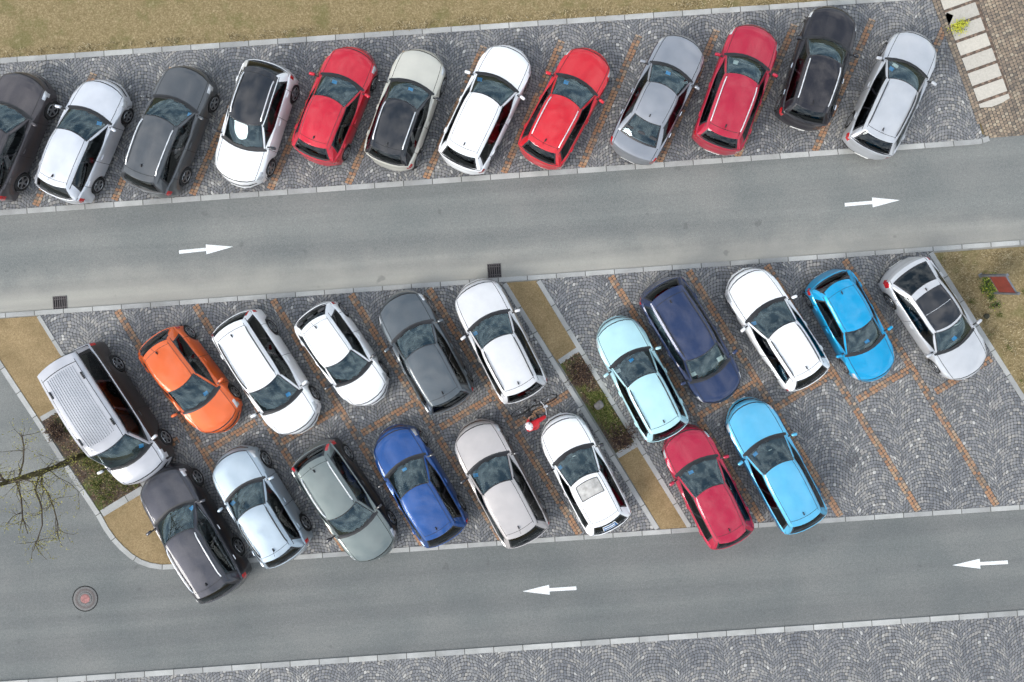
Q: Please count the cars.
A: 31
